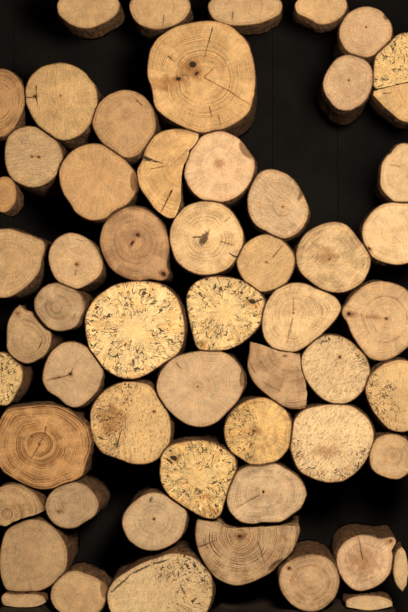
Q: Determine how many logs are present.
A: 57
